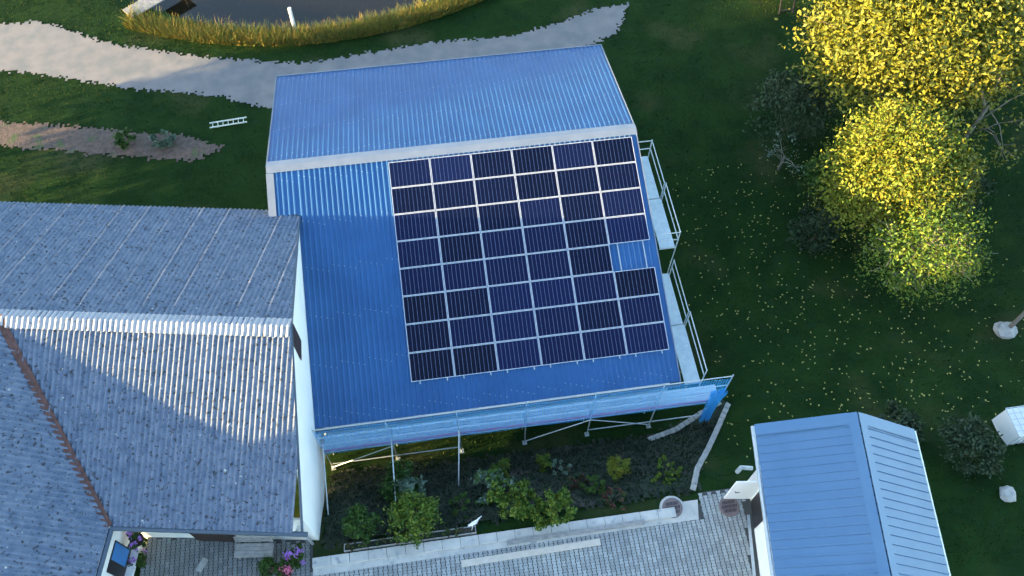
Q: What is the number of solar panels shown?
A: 47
